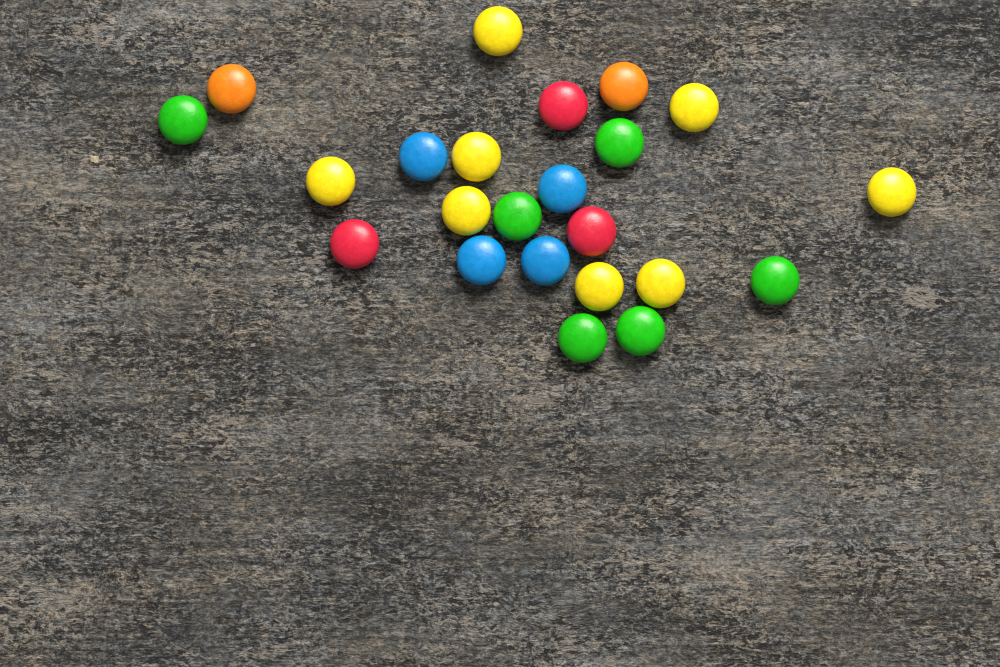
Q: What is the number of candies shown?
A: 23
